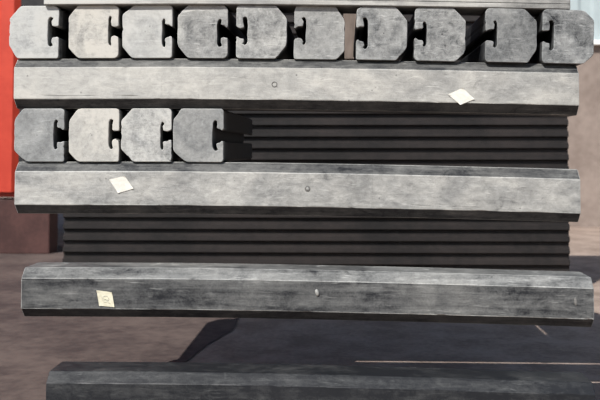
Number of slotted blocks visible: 14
